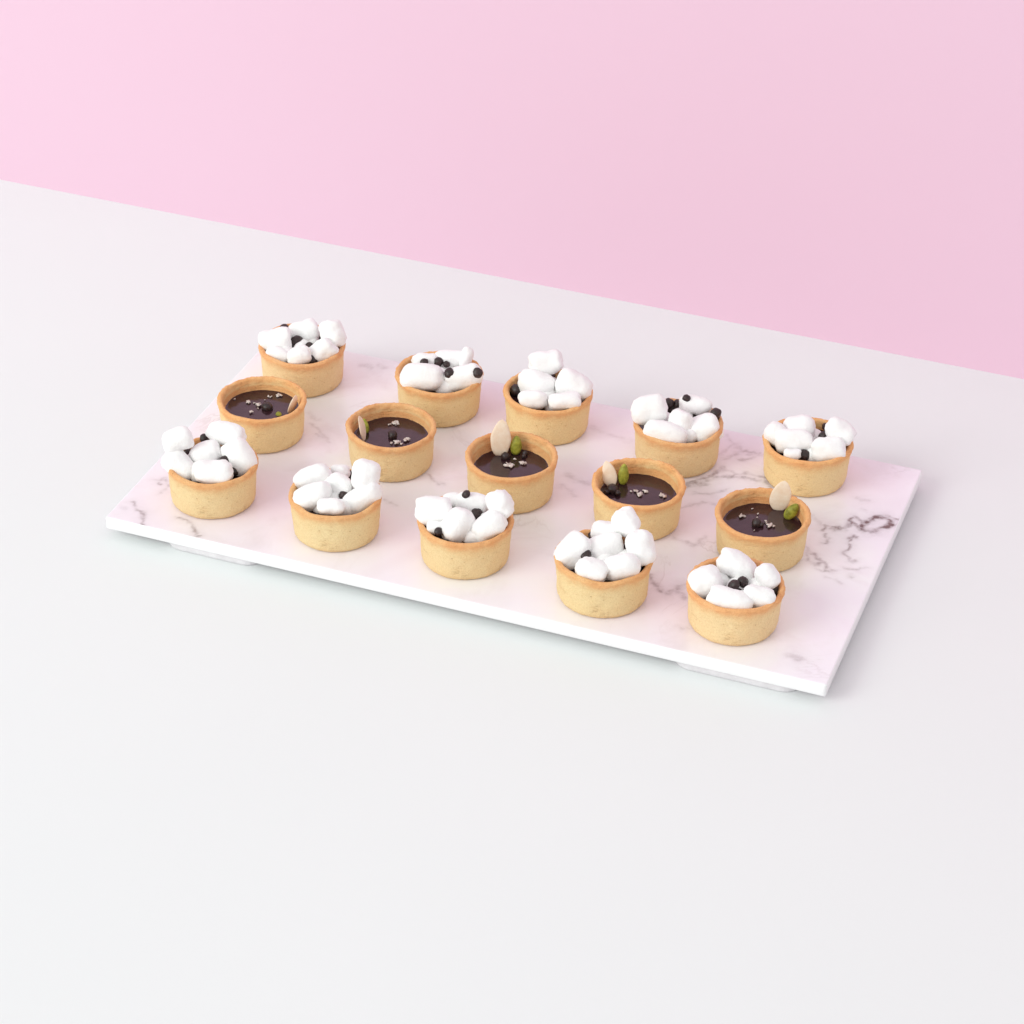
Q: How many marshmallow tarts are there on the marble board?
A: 10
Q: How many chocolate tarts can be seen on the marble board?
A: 5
